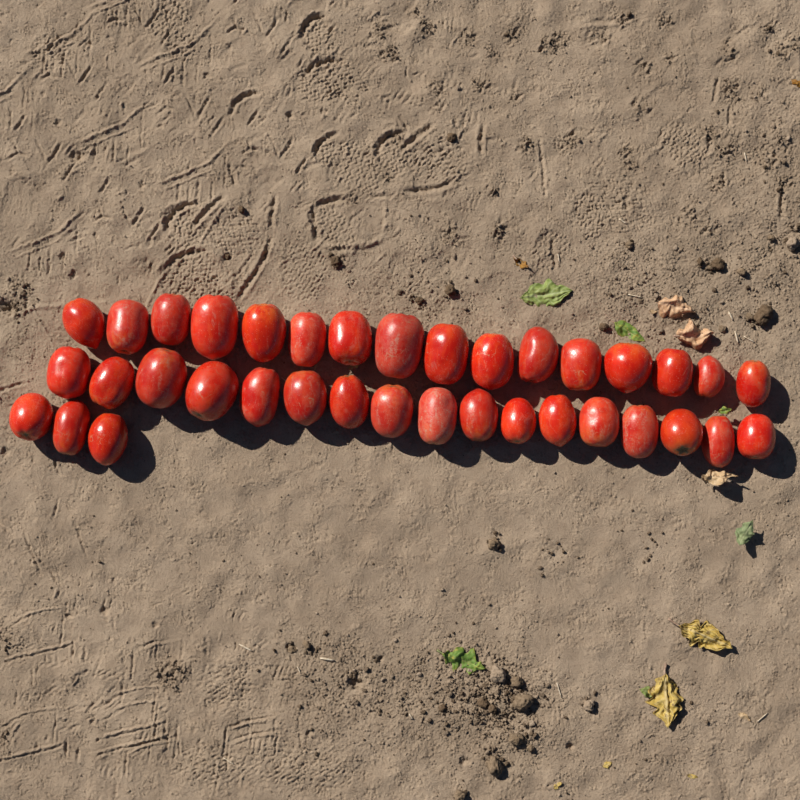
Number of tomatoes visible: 36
